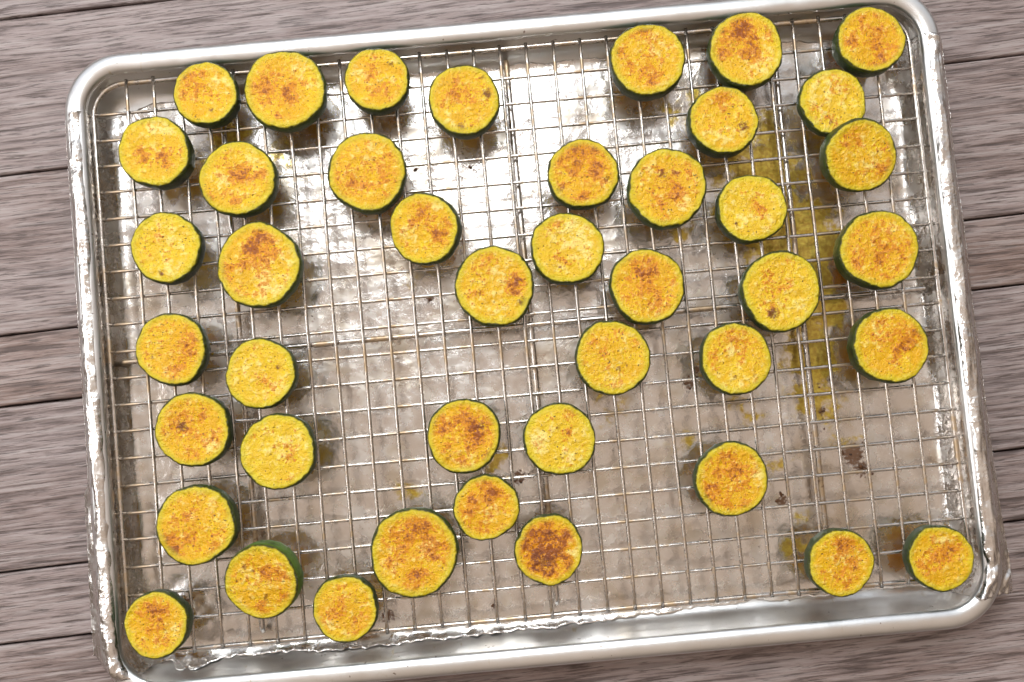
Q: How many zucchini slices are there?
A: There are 43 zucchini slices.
